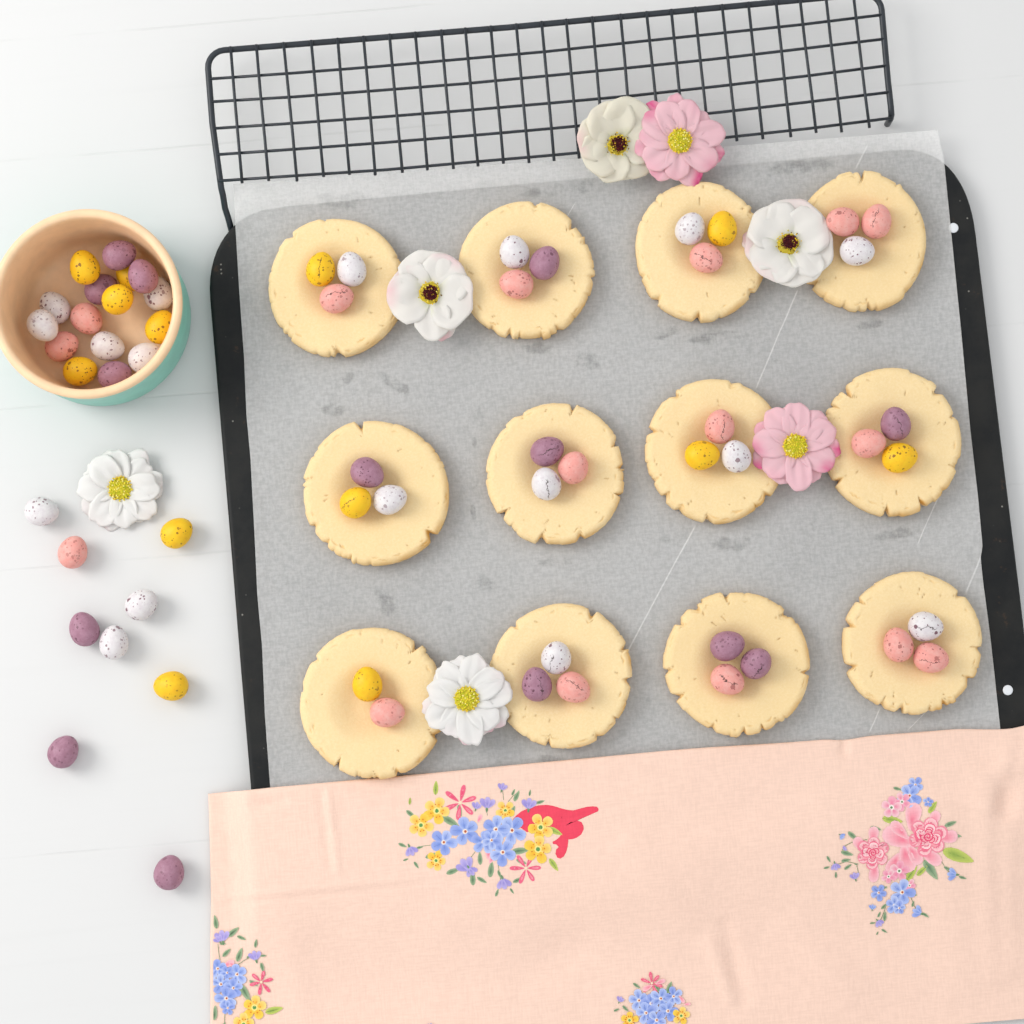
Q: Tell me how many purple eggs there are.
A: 14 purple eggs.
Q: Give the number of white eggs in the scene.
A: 17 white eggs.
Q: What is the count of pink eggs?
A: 16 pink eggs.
